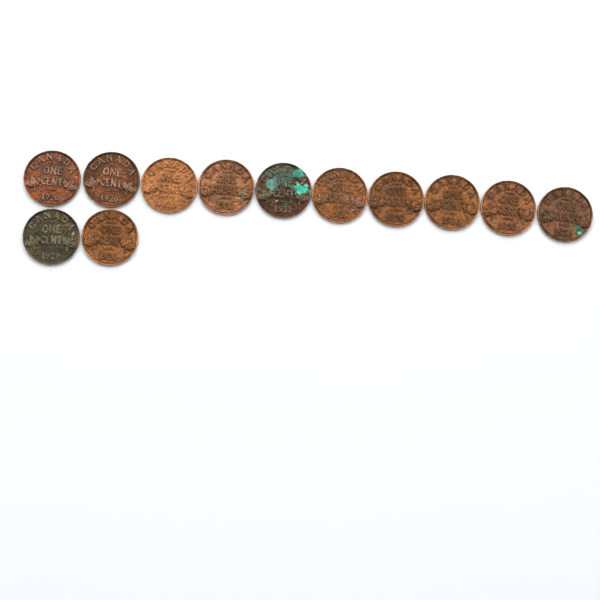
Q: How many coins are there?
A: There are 12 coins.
